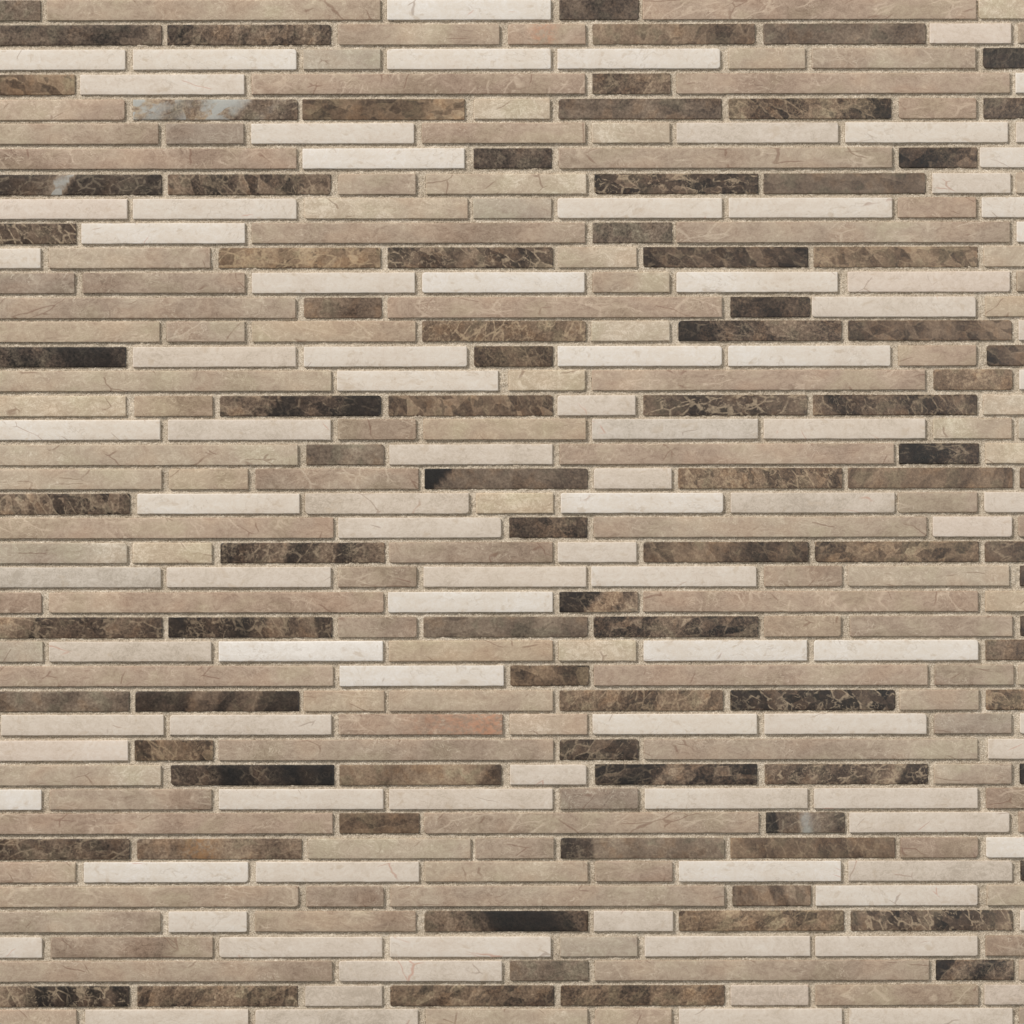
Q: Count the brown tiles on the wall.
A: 89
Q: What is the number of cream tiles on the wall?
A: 96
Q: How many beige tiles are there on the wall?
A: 123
